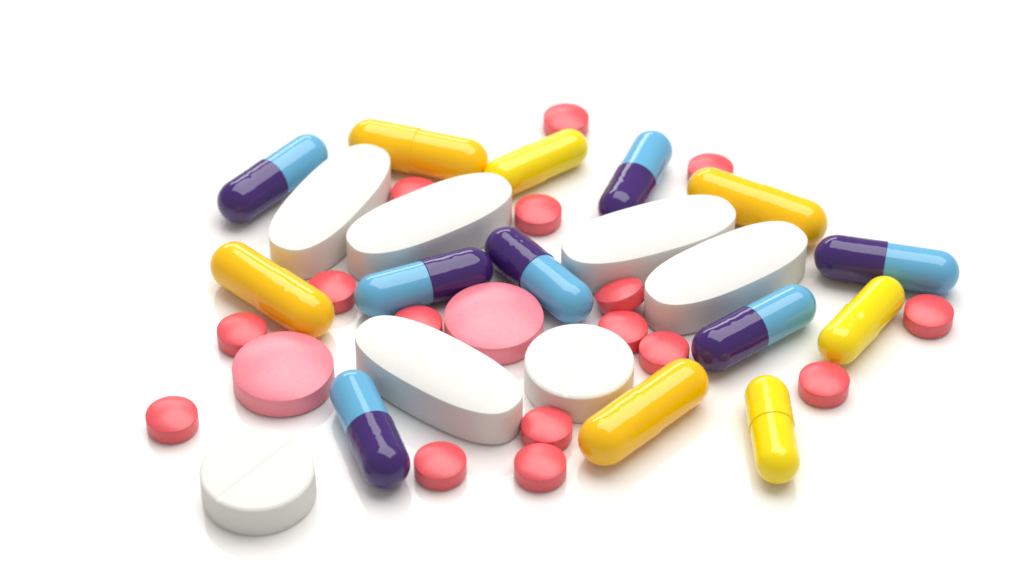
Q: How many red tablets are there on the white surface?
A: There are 16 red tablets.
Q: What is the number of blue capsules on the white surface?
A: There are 7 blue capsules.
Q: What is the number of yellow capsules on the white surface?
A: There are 7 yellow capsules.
